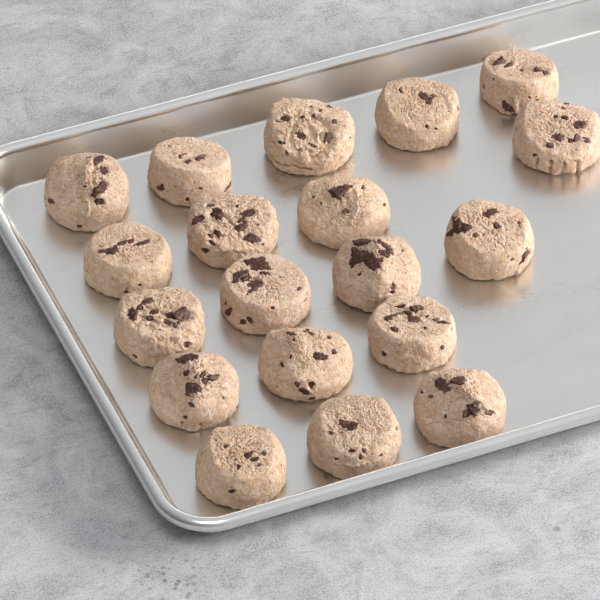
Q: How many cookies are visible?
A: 19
